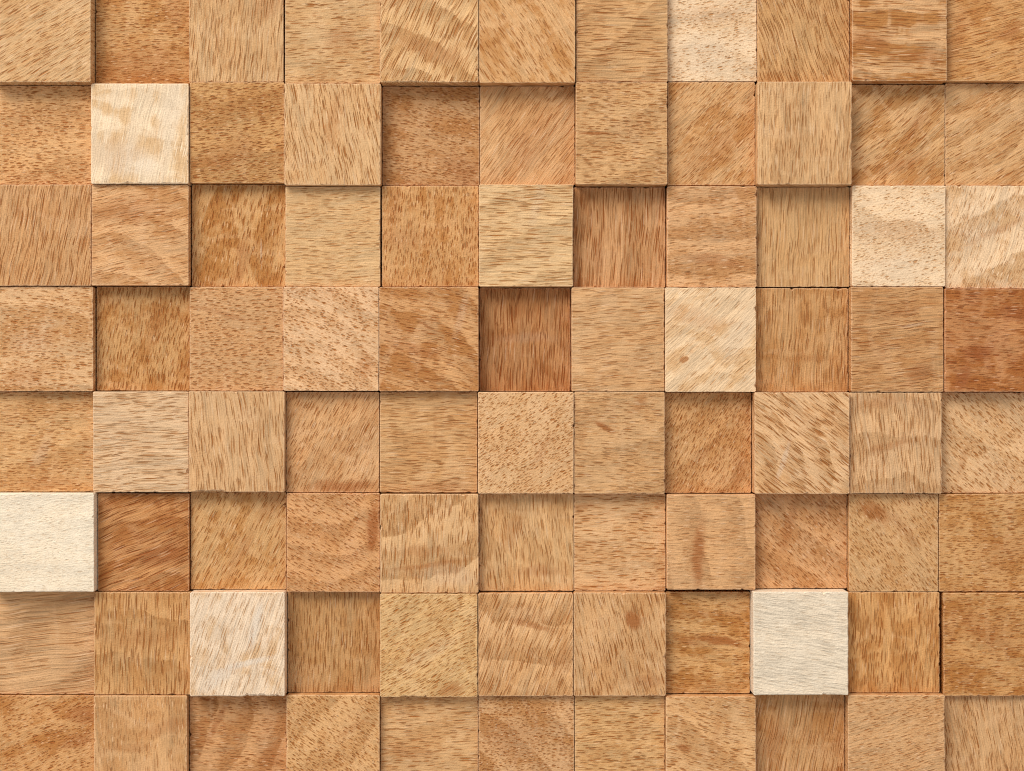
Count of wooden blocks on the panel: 88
